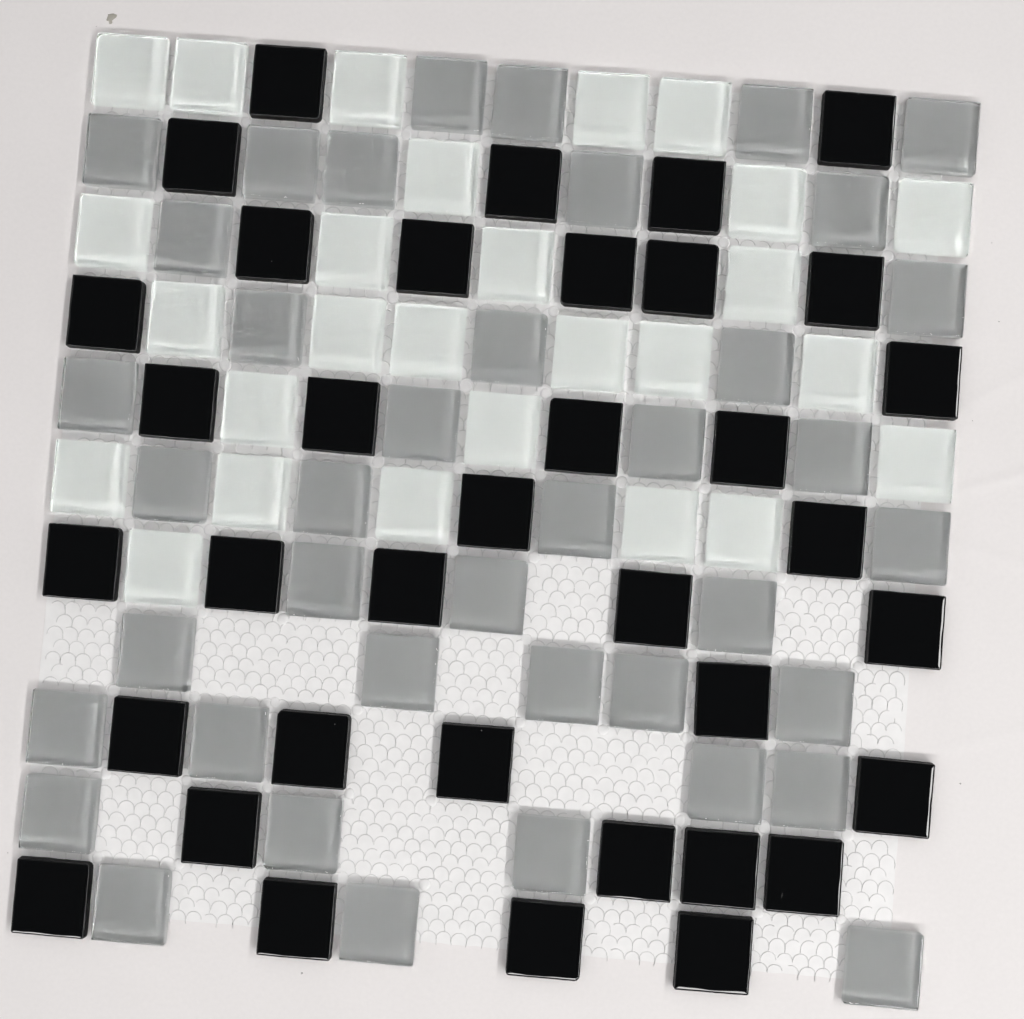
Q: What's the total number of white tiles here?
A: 27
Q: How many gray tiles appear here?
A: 40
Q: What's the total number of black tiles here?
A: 36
